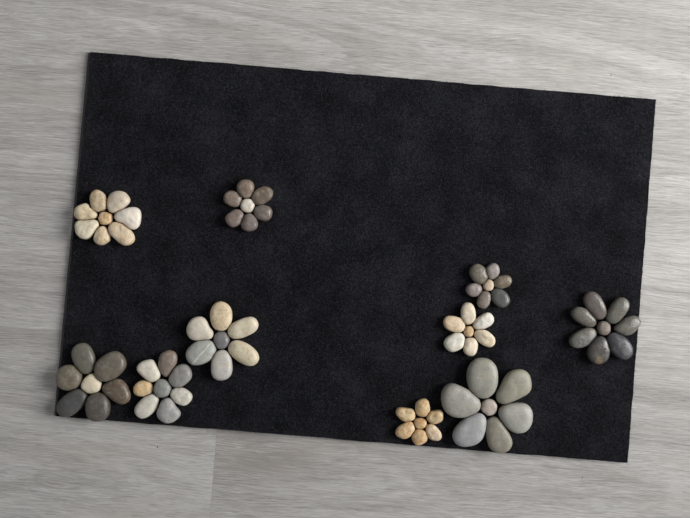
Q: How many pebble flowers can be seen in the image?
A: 10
